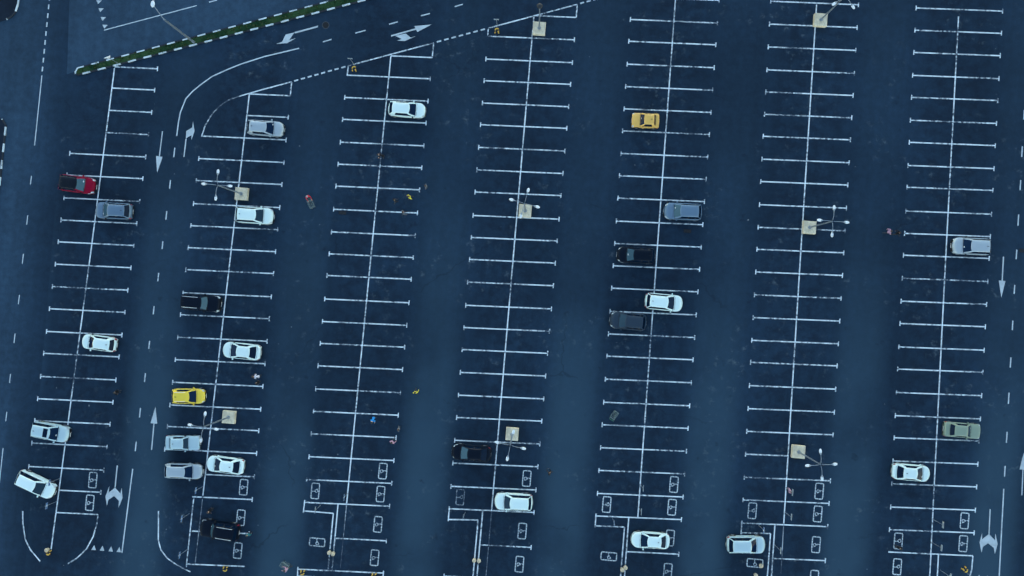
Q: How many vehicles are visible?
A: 27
